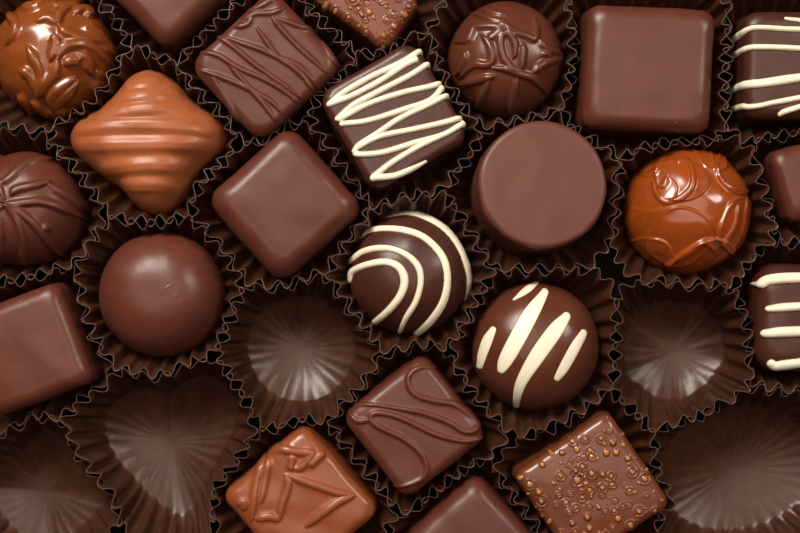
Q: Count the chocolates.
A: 23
